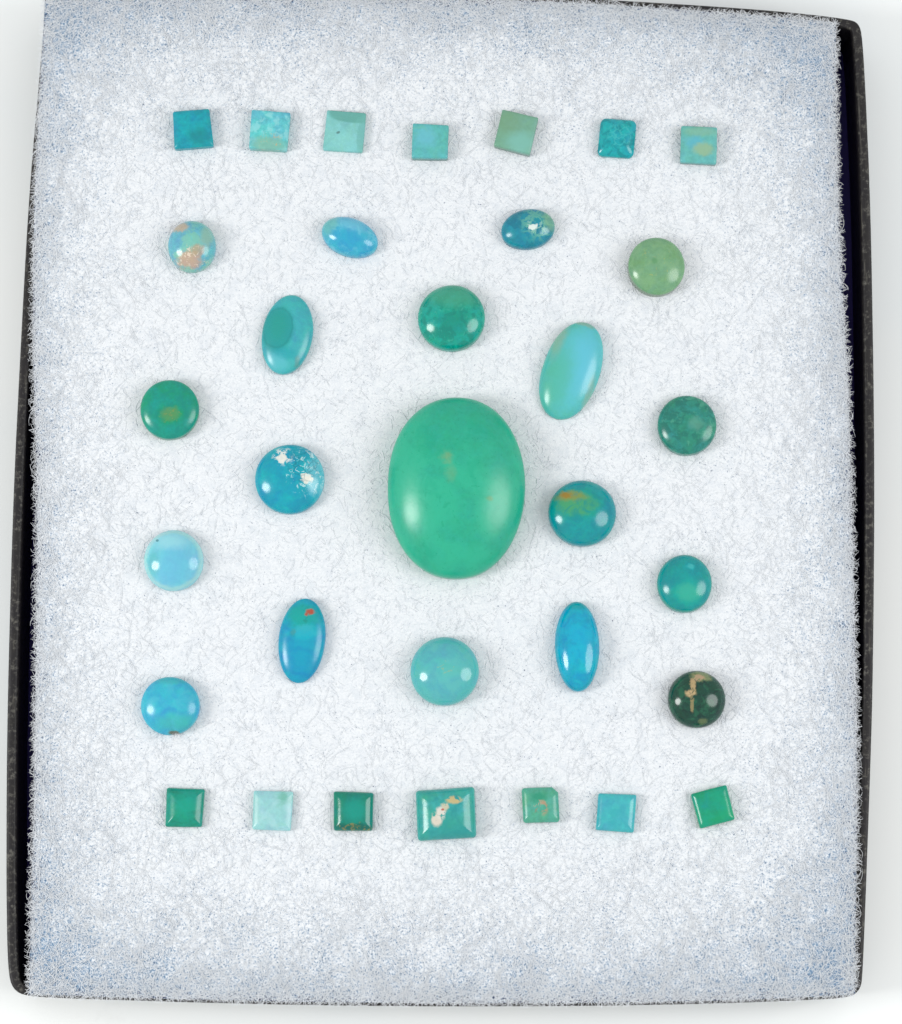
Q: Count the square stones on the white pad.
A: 14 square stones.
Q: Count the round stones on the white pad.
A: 12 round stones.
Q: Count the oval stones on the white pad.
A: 7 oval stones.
